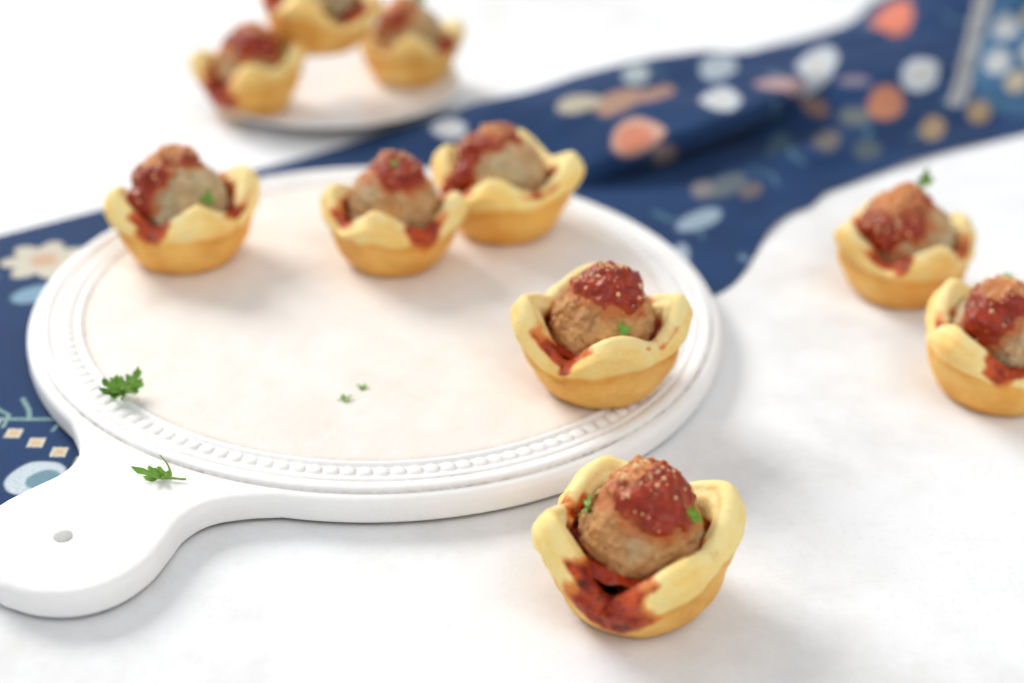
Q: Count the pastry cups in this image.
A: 10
